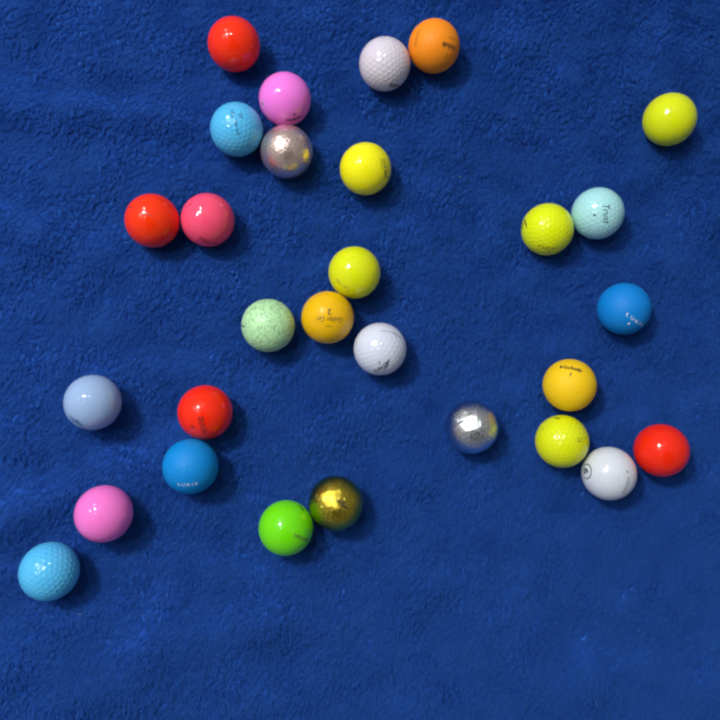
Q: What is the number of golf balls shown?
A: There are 29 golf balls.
